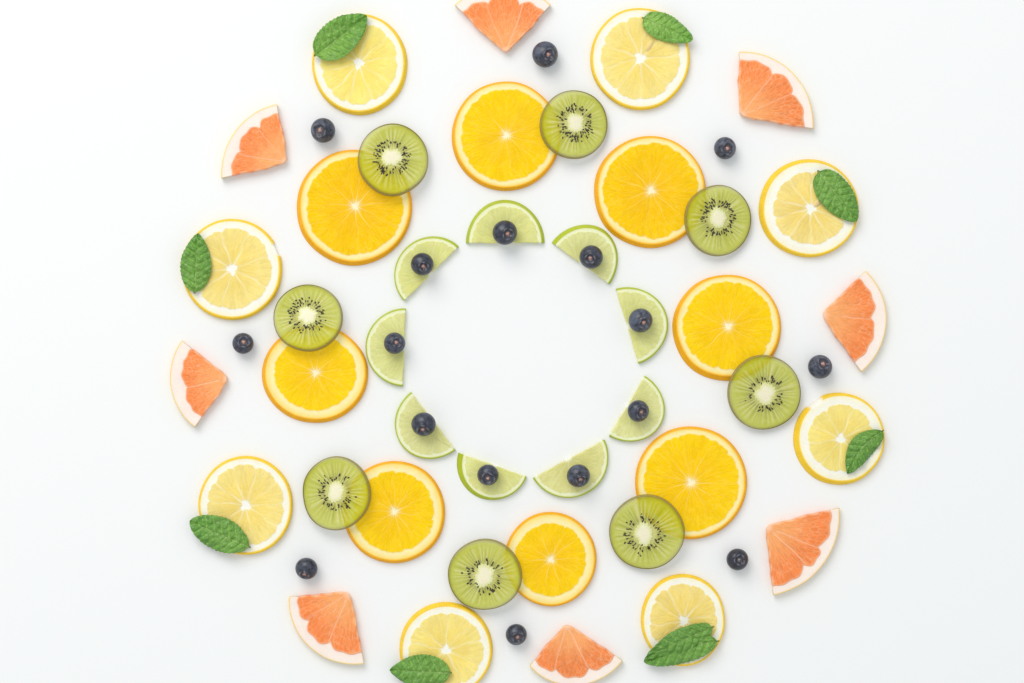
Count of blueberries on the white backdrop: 17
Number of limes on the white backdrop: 9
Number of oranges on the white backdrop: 8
